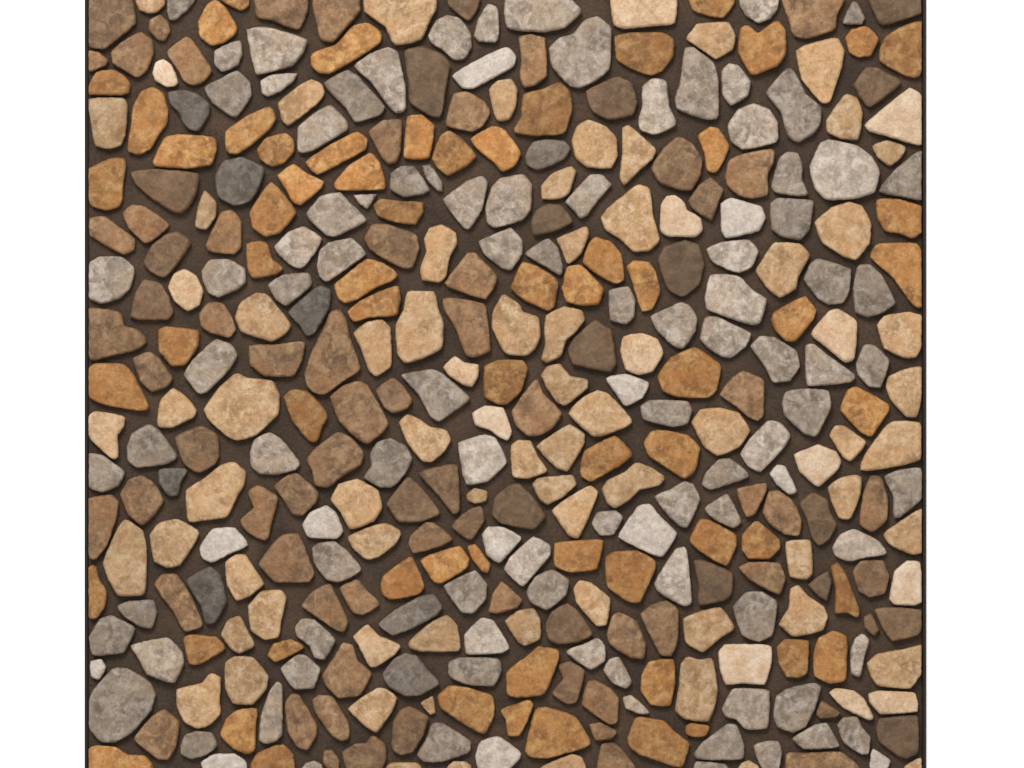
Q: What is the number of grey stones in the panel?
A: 112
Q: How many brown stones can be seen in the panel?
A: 83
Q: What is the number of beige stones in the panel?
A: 82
